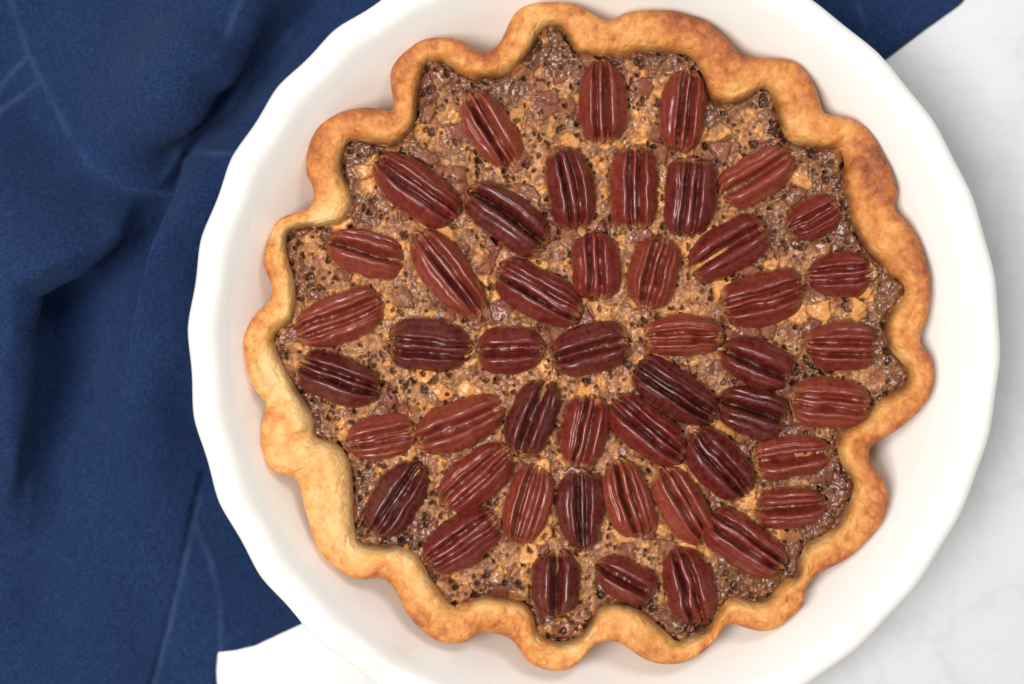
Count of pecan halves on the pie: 48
